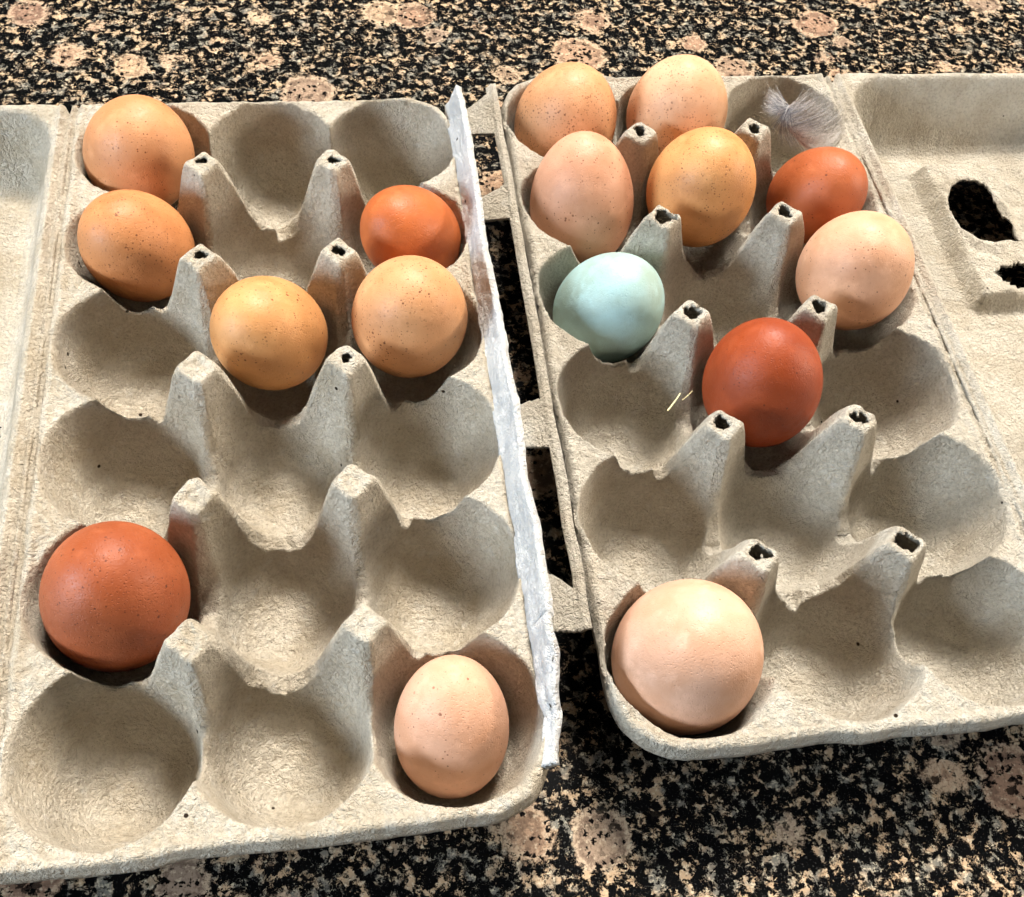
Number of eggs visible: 16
